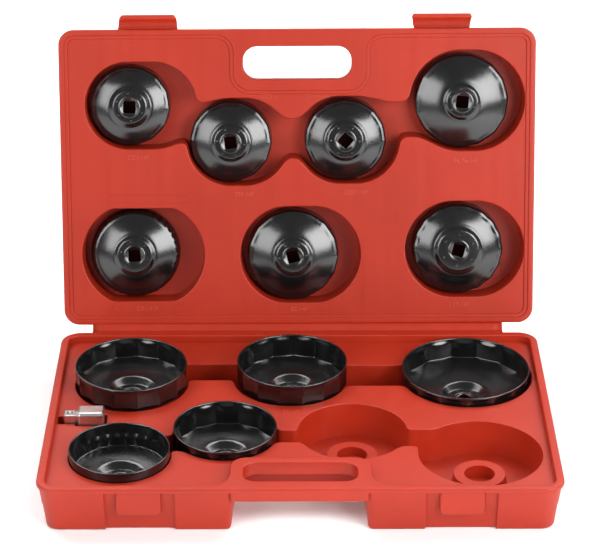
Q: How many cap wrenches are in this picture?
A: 12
